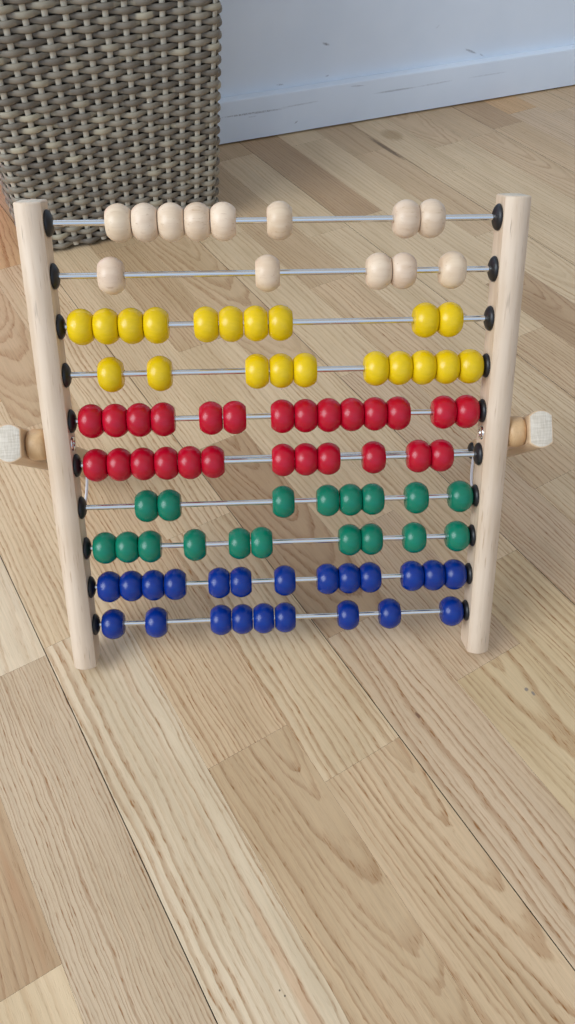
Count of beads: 99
